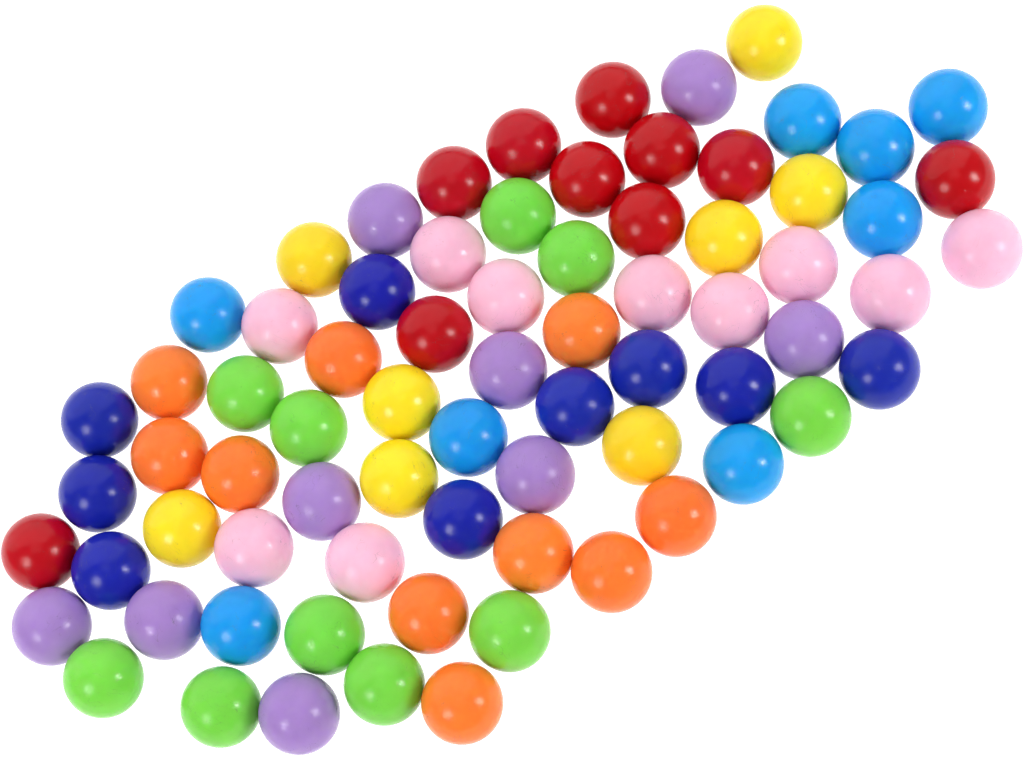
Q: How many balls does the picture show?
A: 74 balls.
